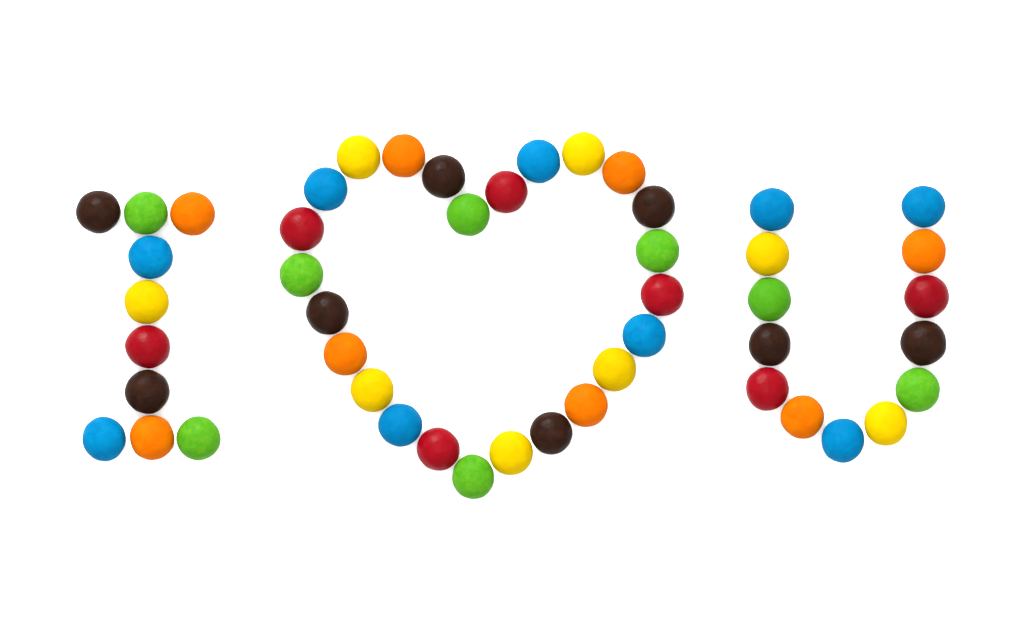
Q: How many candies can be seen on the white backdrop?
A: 48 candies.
